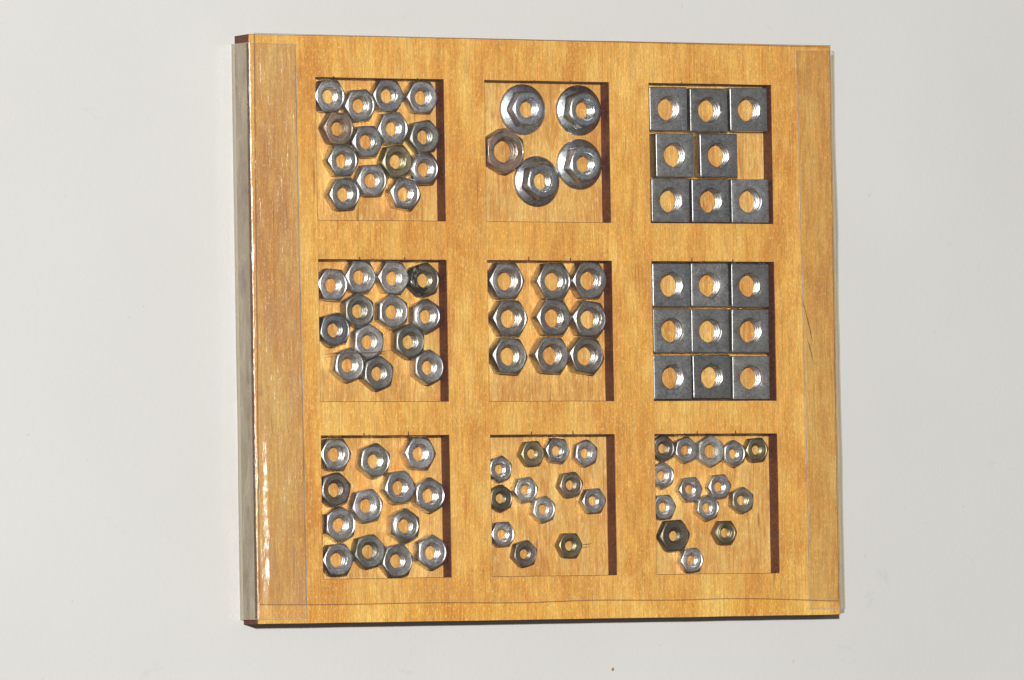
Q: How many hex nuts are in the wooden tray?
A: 76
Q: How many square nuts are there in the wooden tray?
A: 17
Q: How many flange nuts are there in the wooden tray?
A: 4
